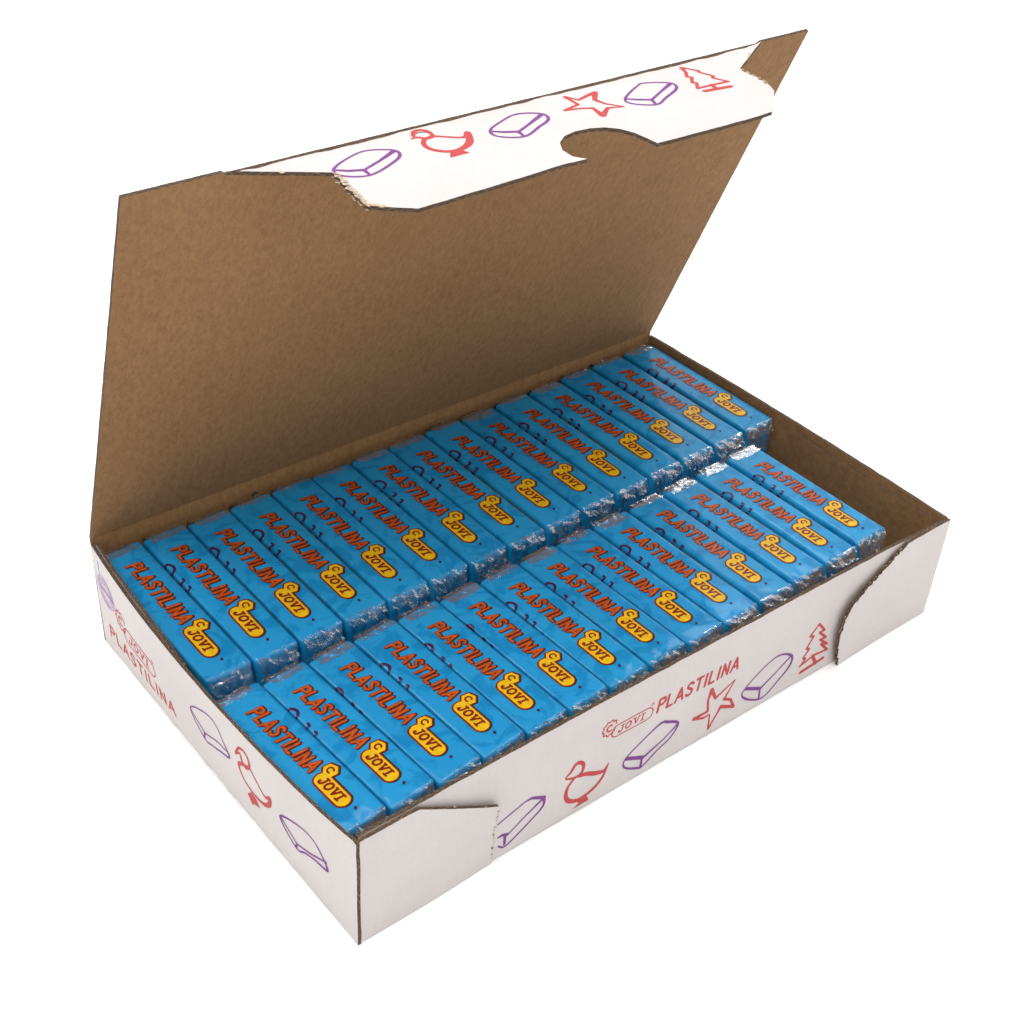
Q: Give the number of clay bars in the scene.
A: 29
